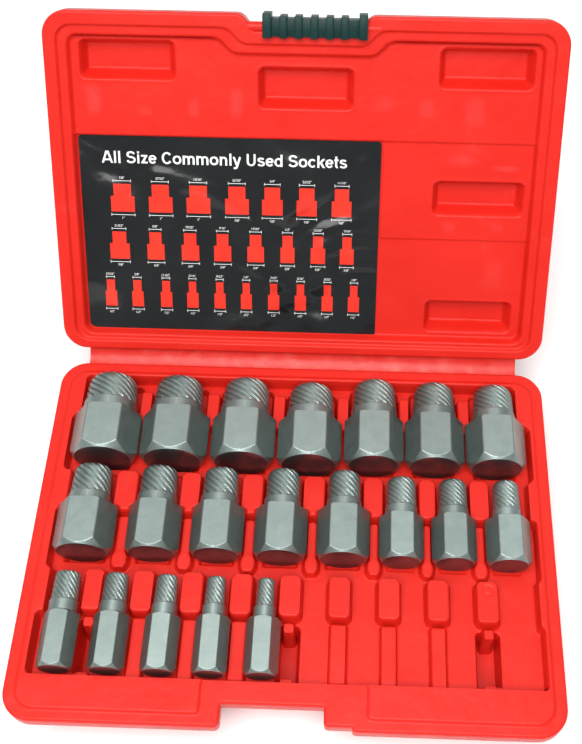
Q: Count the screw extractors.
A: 20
